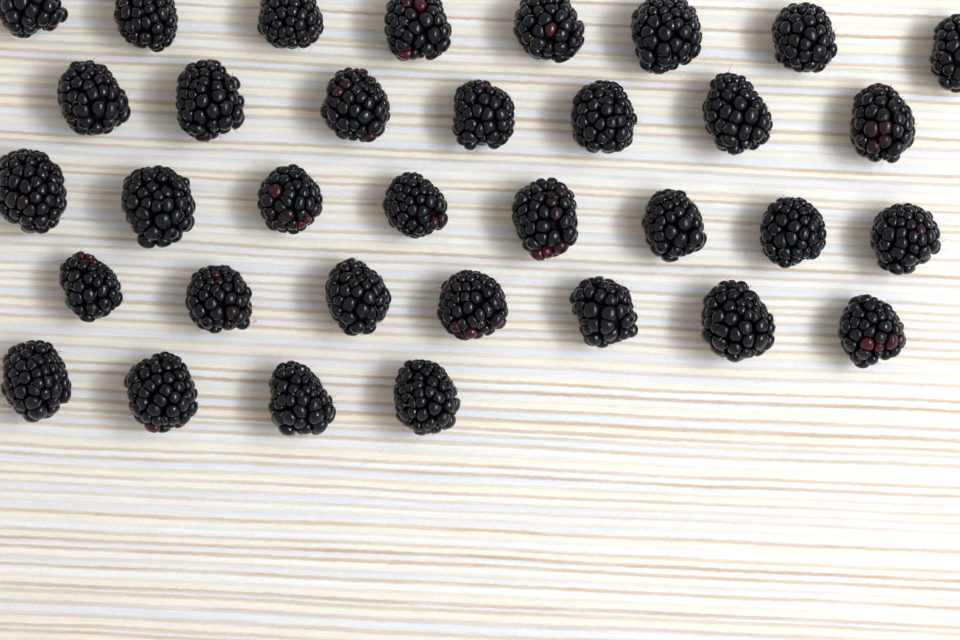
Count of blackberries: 34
